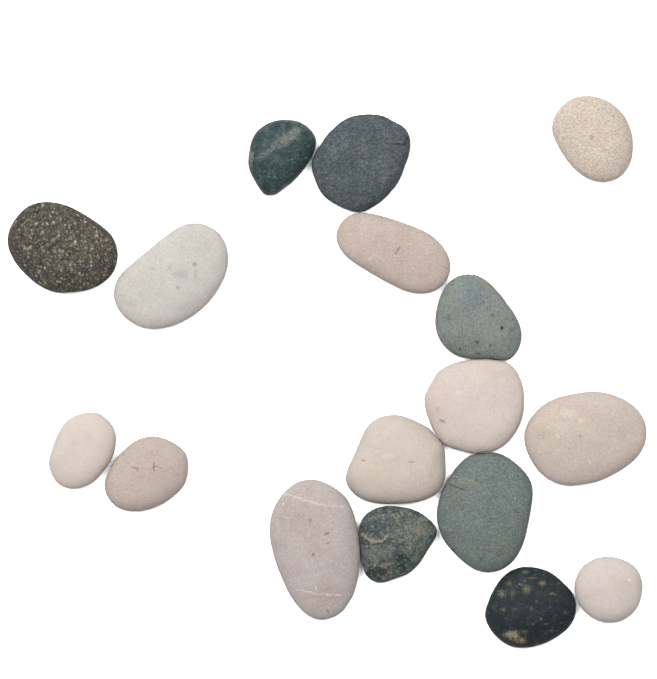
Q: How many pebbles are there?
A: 17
